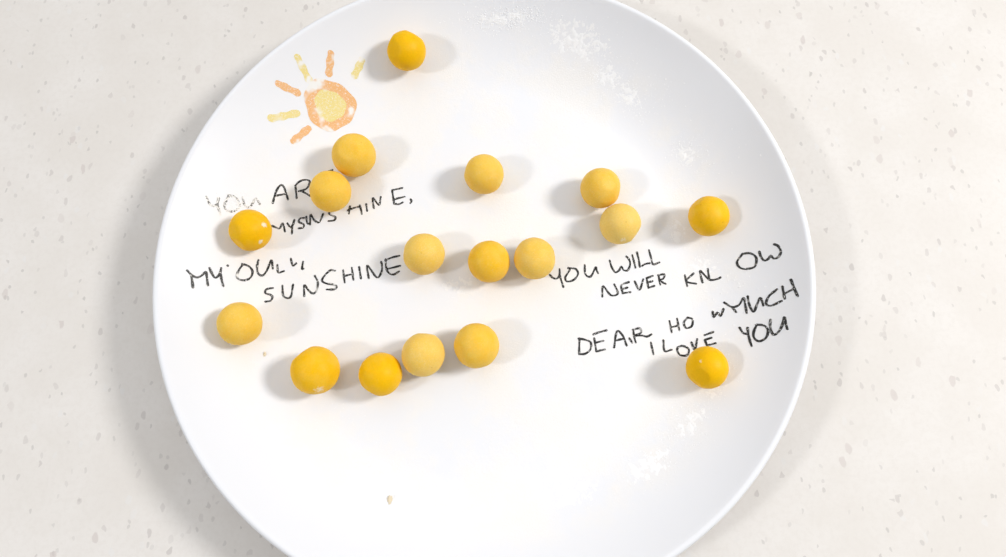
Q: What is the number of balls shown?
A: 17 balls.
